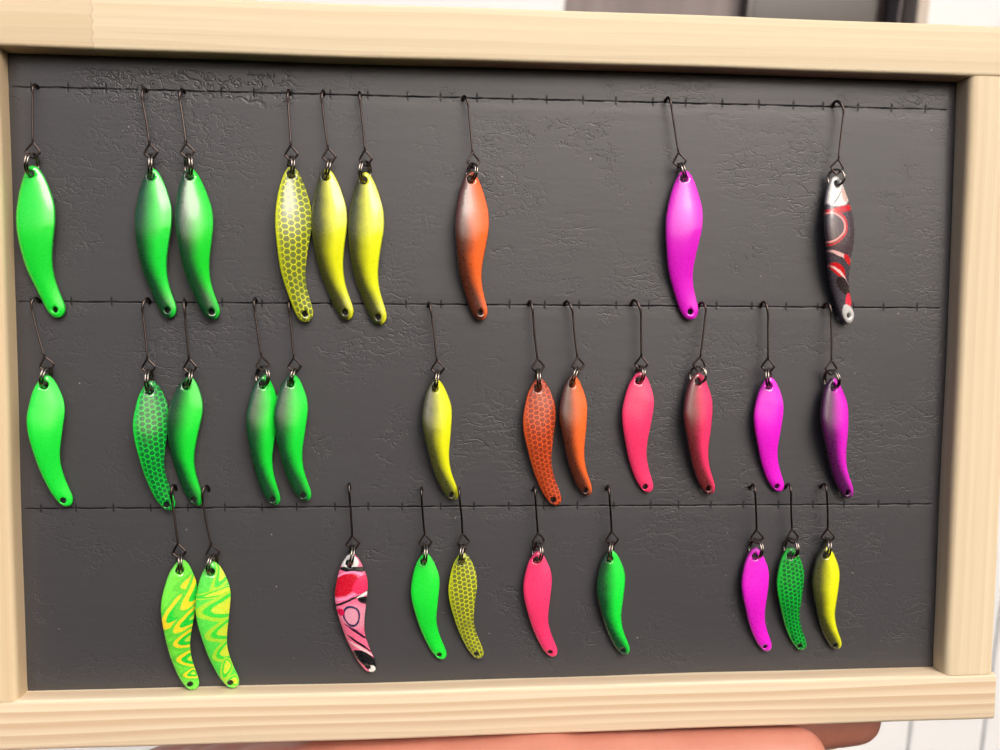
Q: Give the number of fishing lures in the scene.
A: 31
